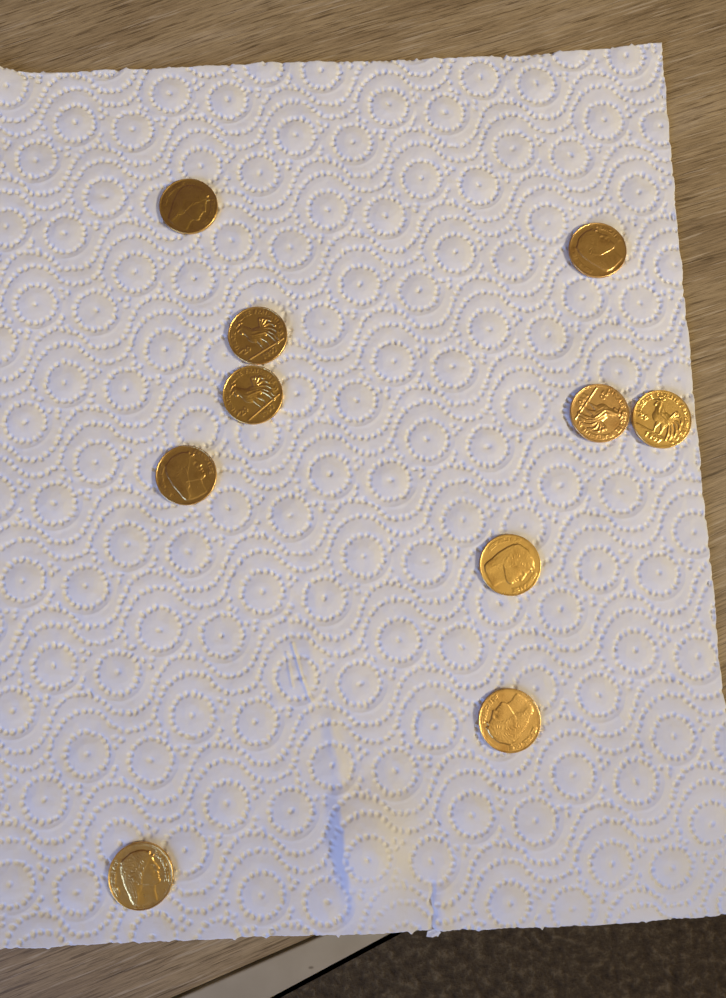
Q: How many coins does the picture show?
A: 10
